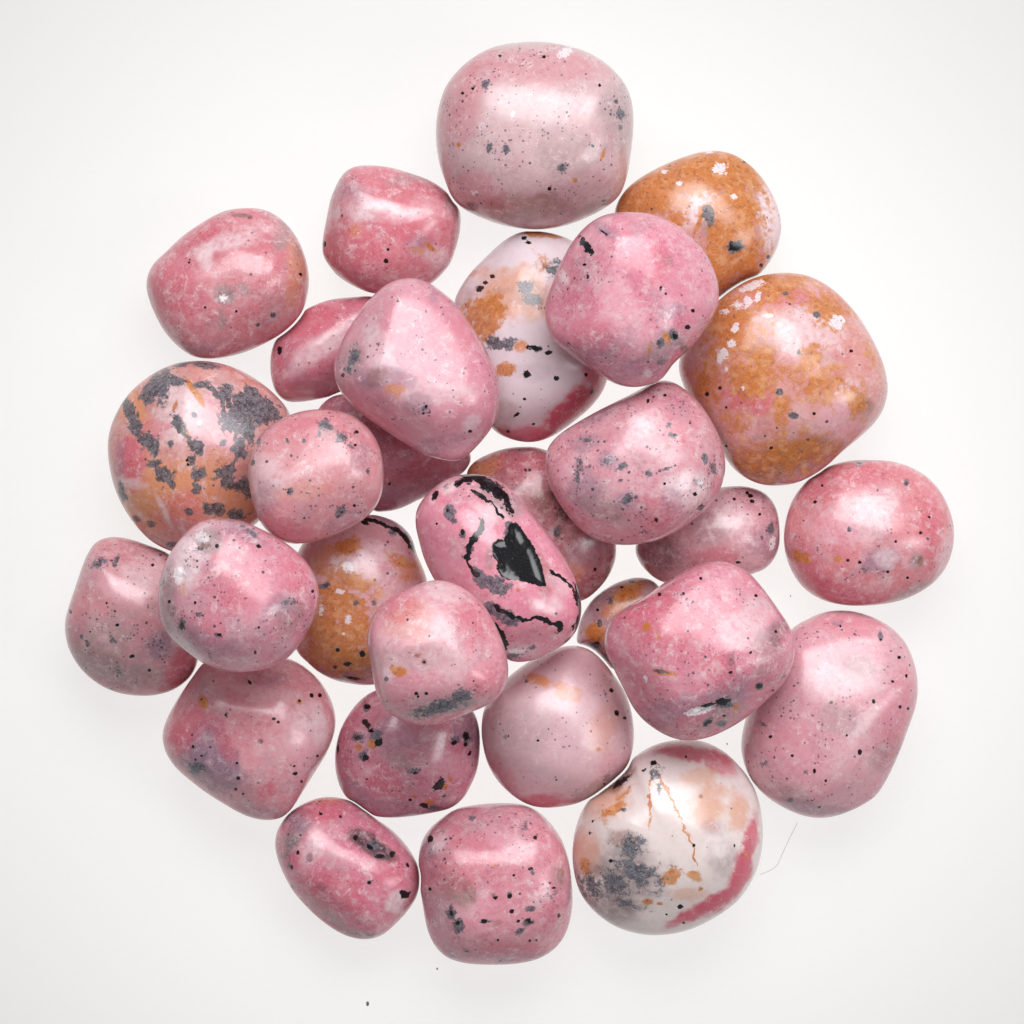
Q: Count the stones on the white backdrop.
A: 30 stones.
